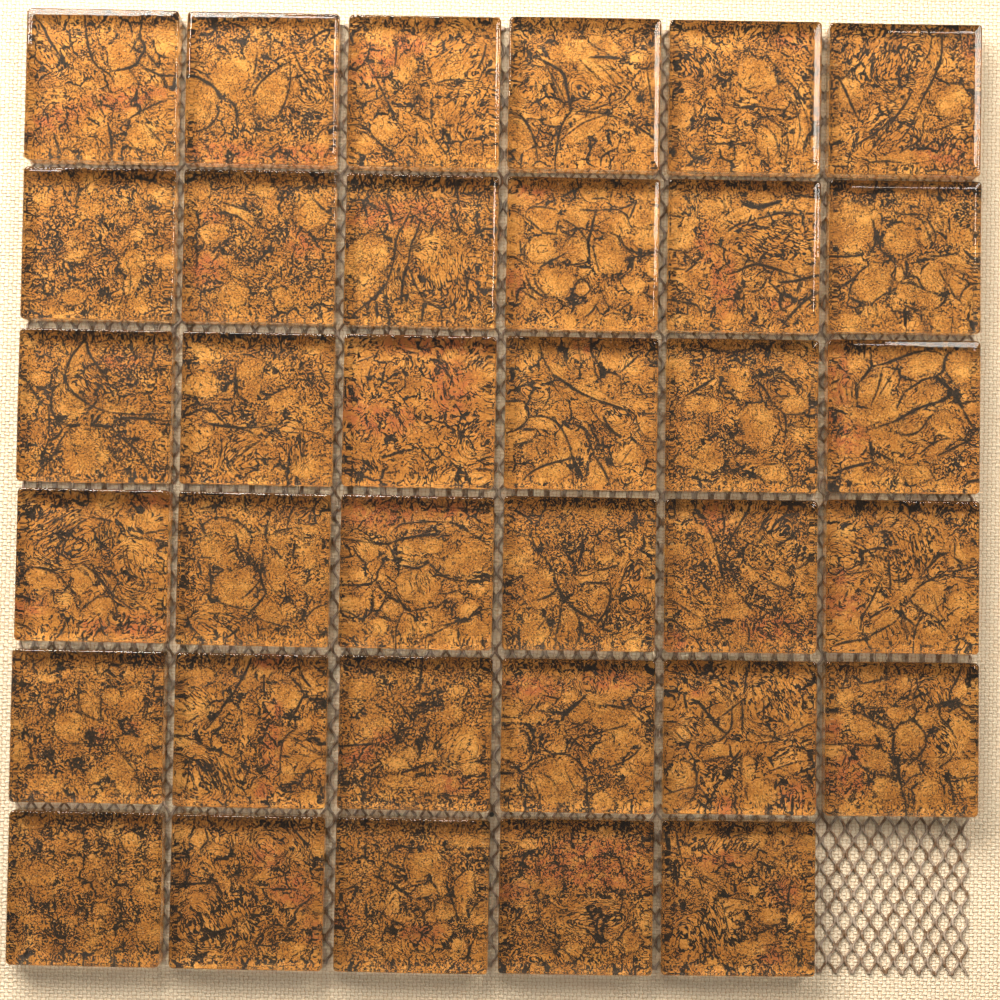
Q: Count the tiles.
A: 35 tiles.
